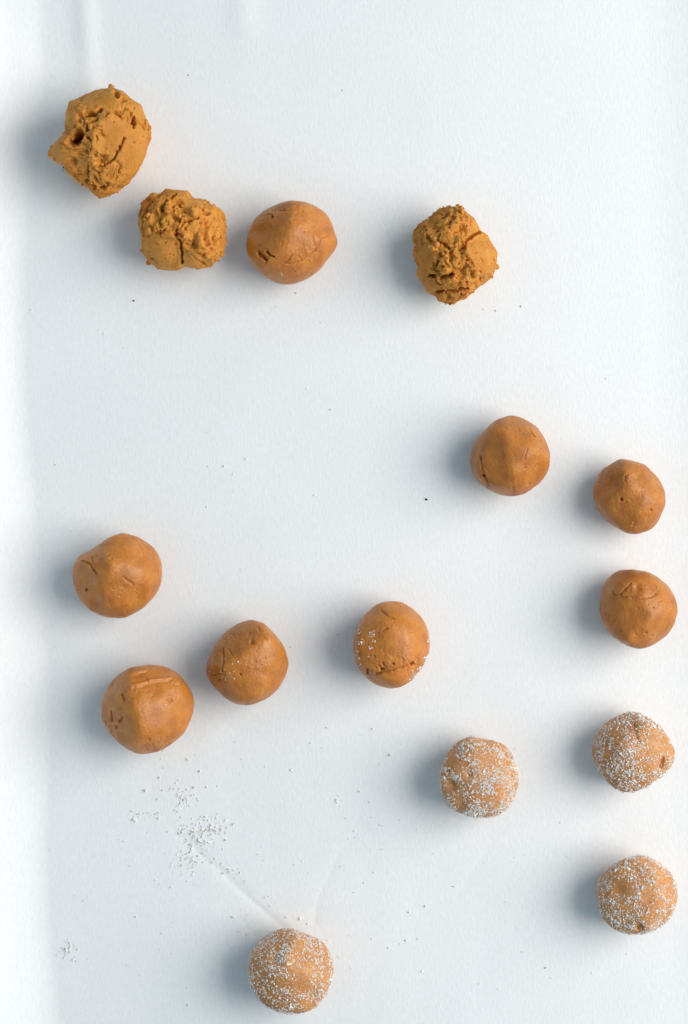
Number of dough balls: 15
